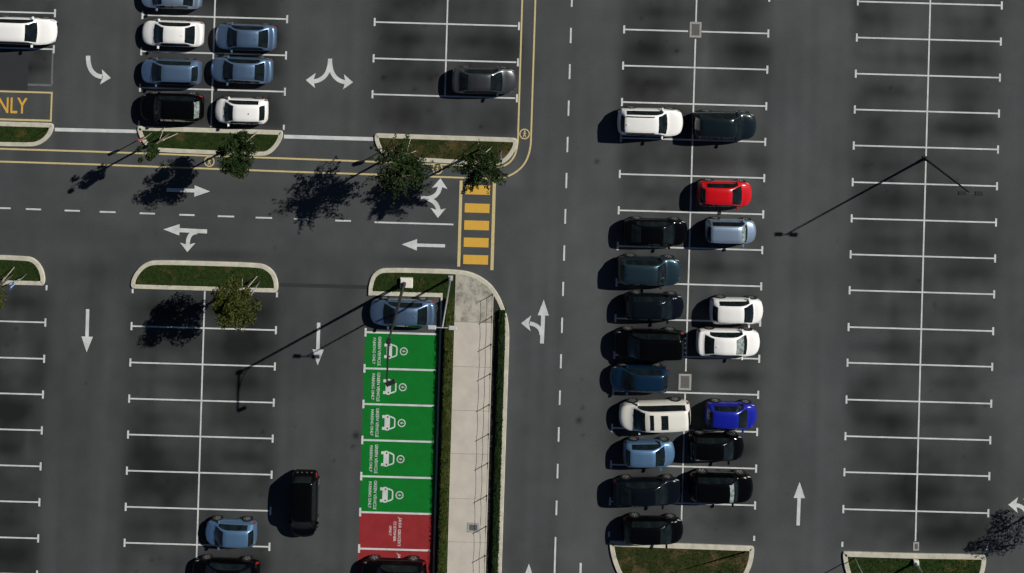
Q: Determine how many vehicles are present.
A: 32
